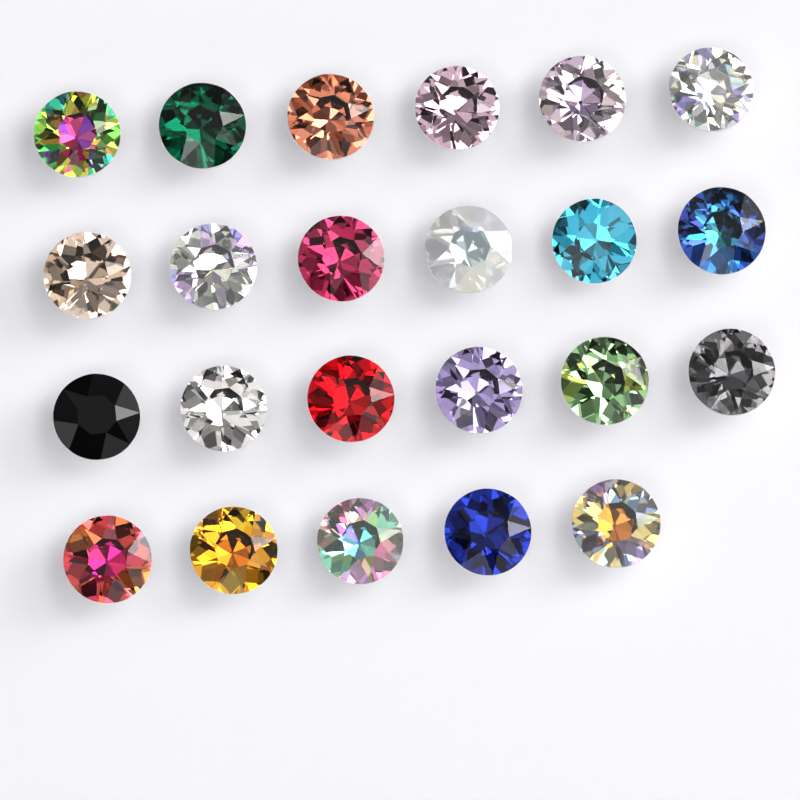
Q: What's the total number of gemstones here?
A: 23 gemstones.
